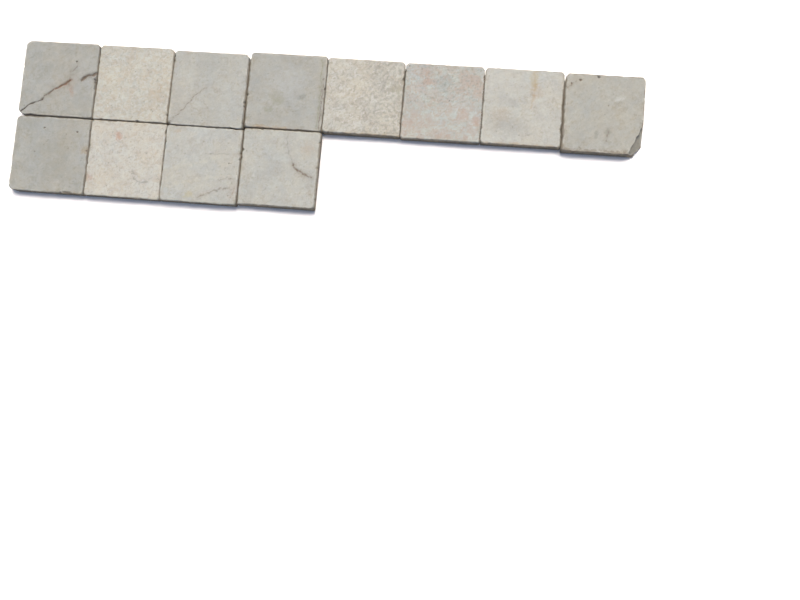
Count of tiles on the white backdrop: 12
